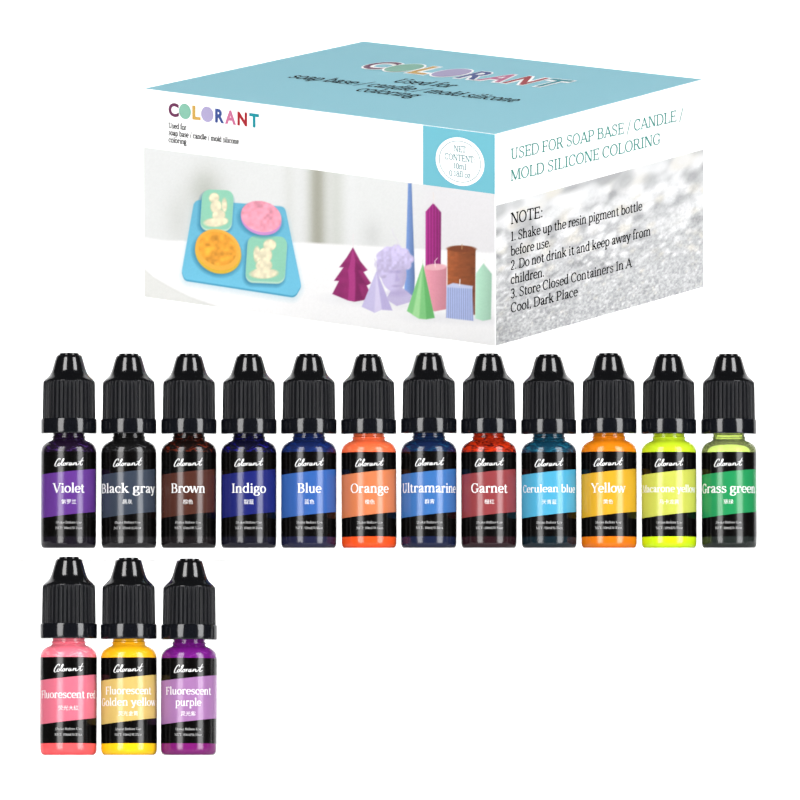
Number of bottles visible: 15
